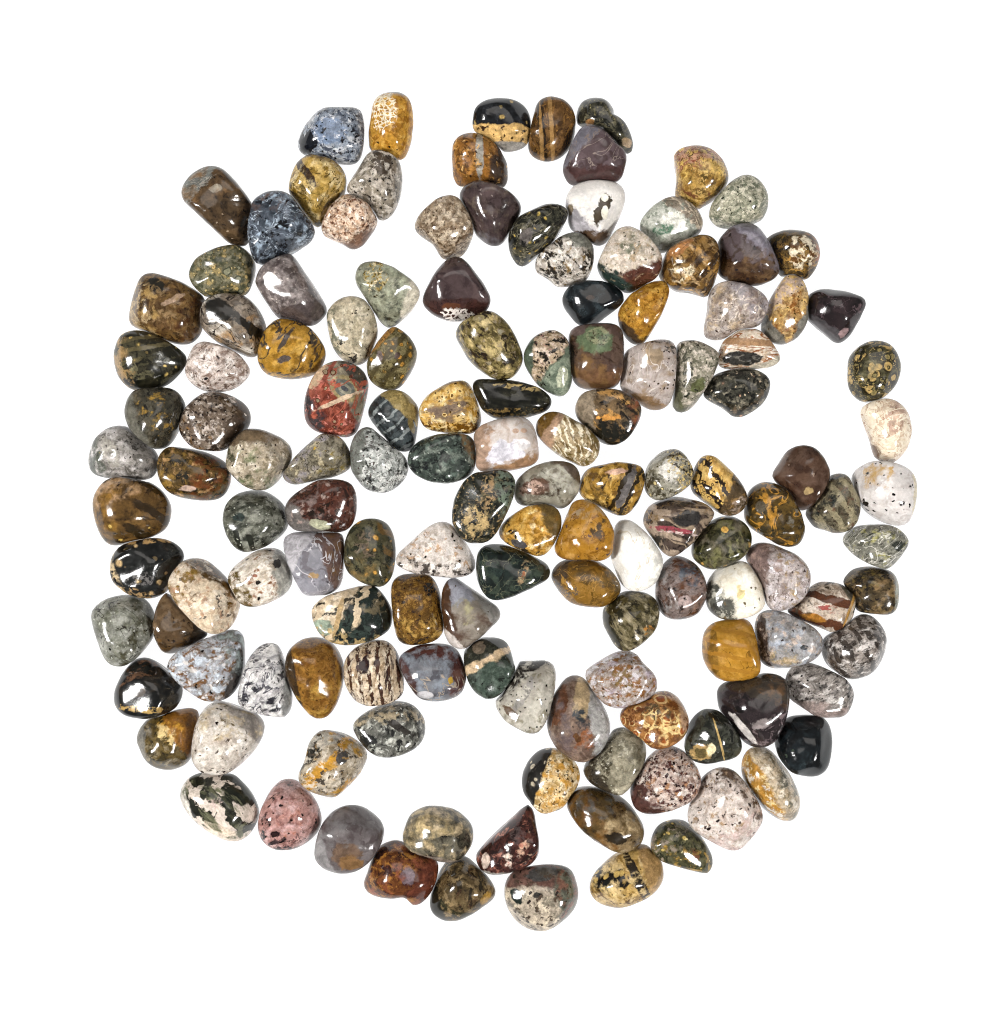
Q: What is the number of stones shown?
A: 139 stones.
